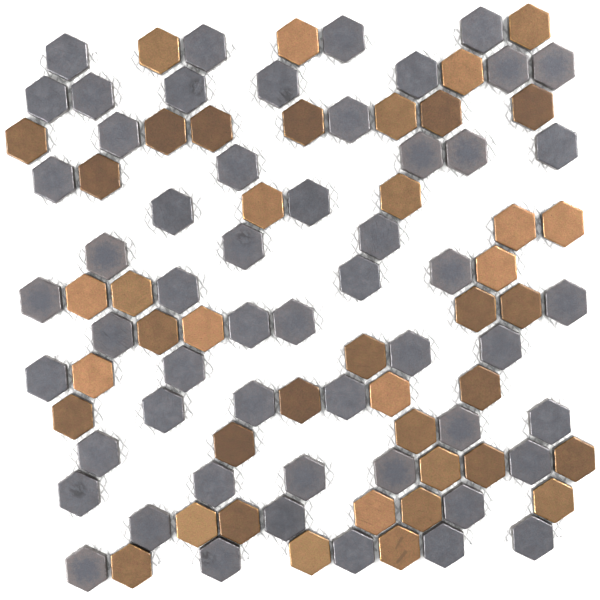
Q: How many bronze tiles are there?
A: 42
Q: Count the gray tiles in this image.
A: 54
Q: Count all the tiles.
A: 96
